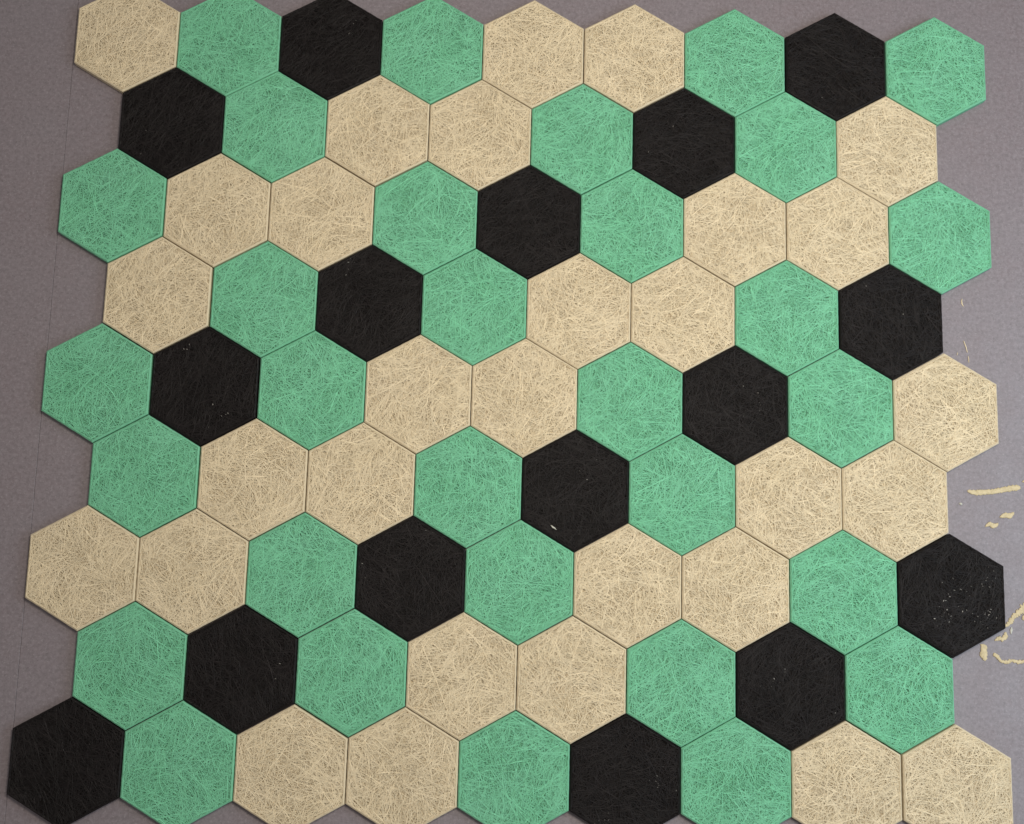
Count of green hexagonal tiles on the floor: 31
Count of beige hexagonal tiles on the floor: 30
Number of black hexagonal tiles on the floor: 16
